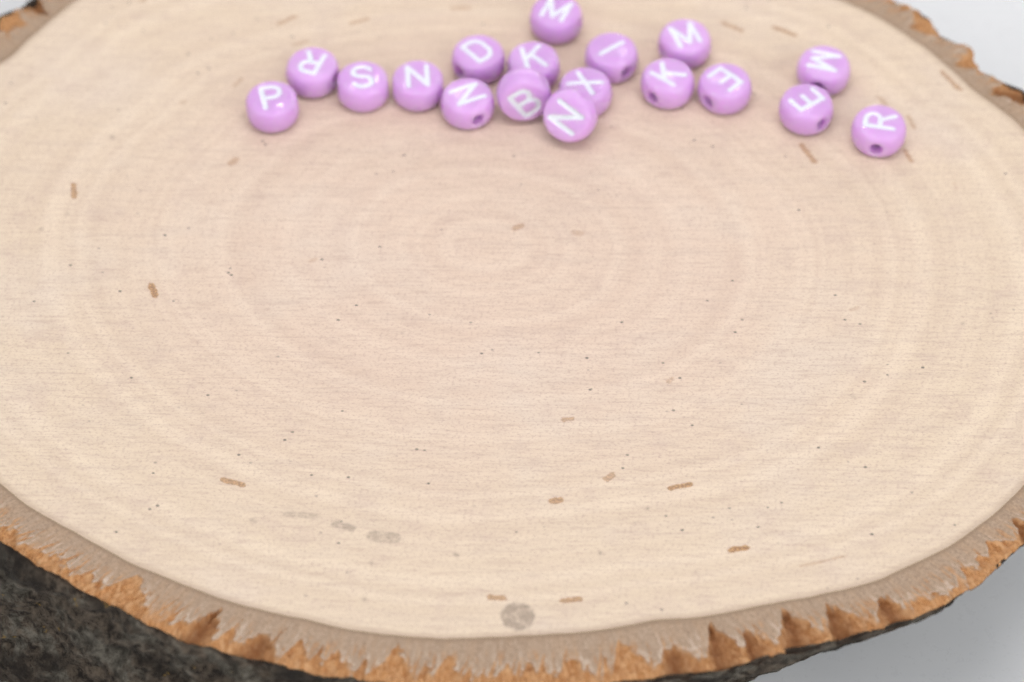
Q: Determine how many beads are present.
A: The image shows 18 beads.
